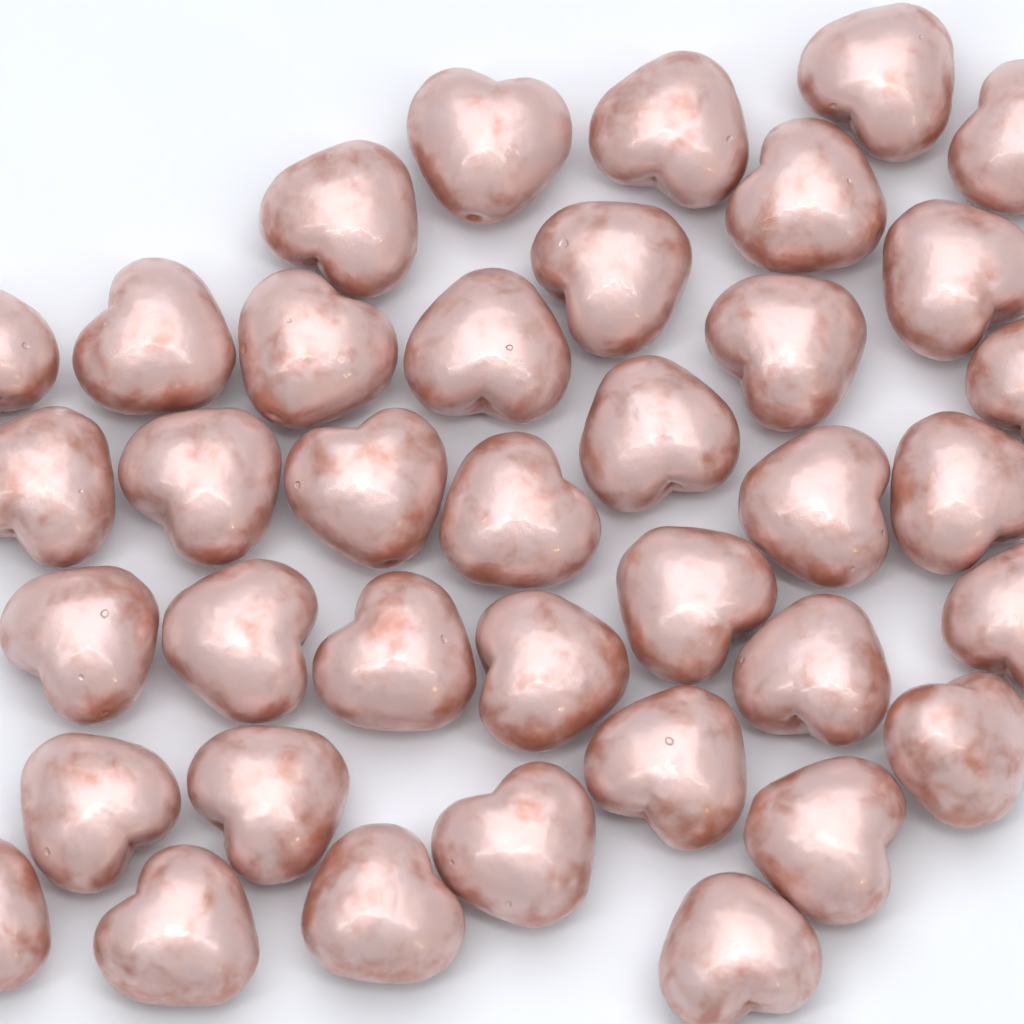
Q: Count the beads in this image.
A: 38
